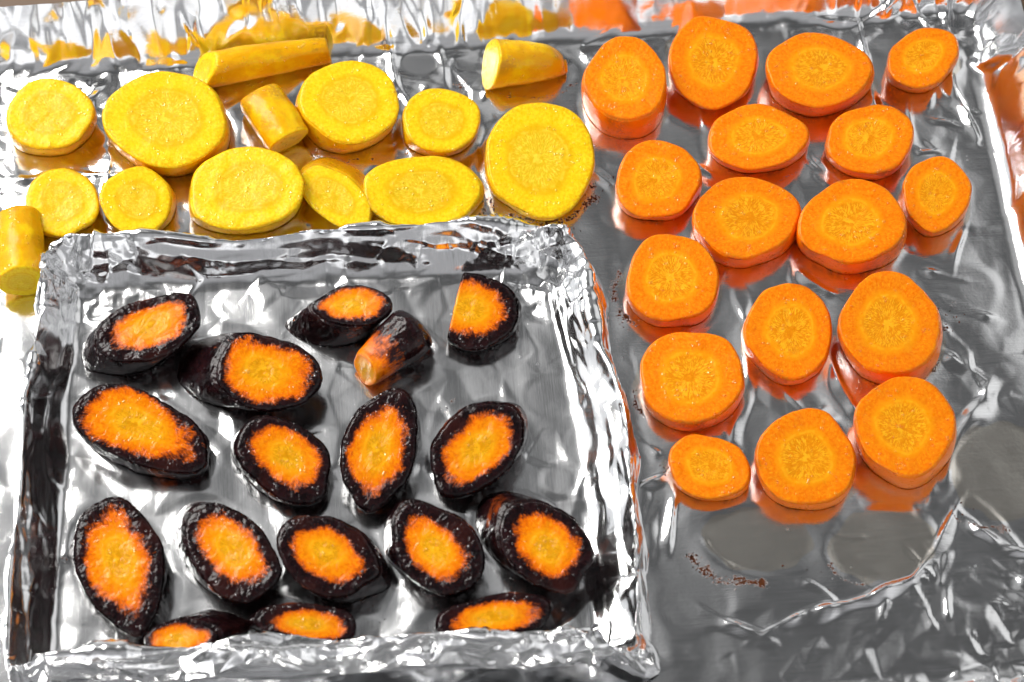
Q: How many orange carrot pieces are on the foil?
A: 17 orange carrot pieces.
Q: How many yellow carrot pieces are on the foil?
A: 14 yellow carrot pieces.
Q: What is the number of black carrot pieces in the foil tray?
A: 17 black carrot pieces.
